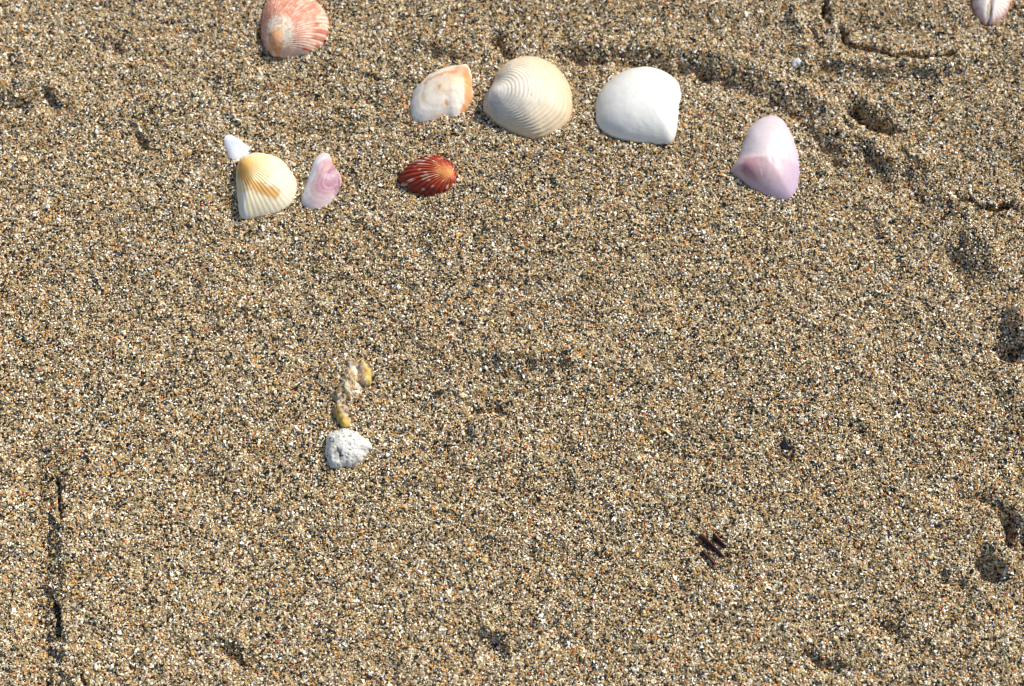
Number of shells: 10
